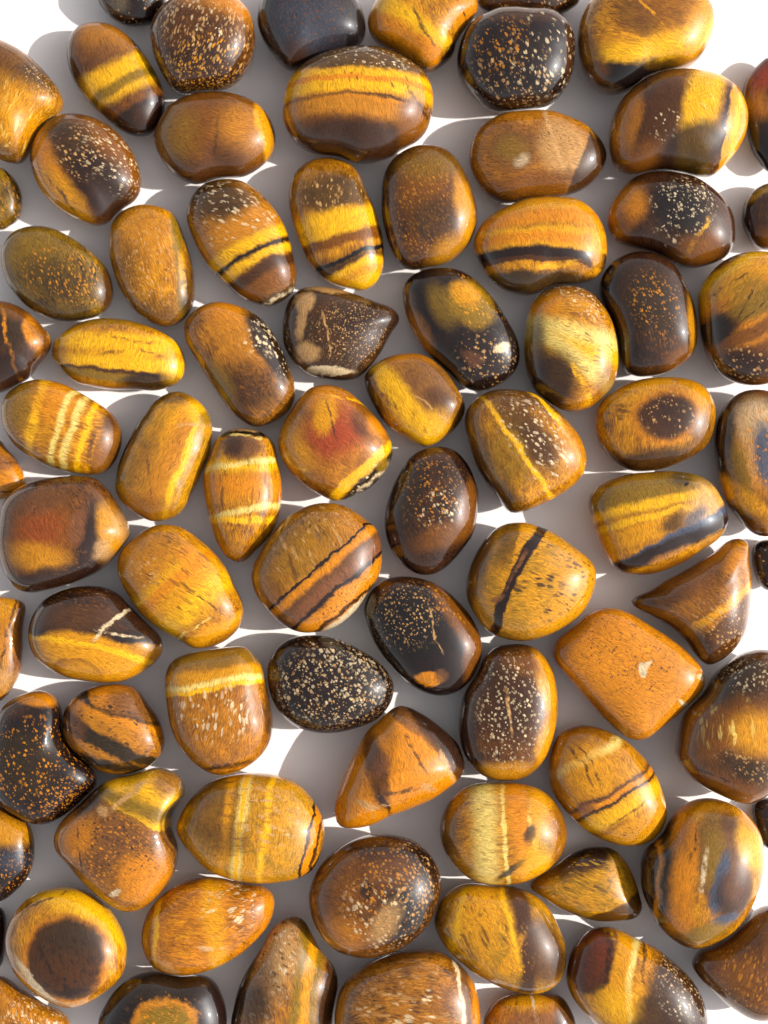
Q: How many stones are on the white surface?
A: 80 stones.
